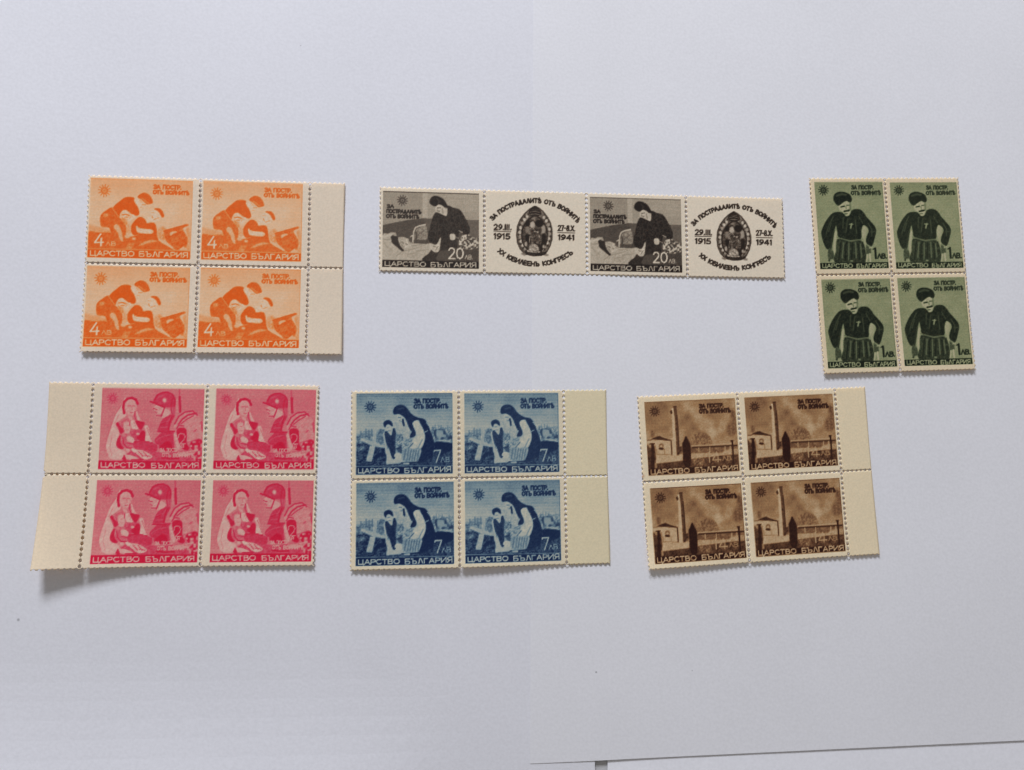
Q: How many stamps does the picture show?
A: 24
